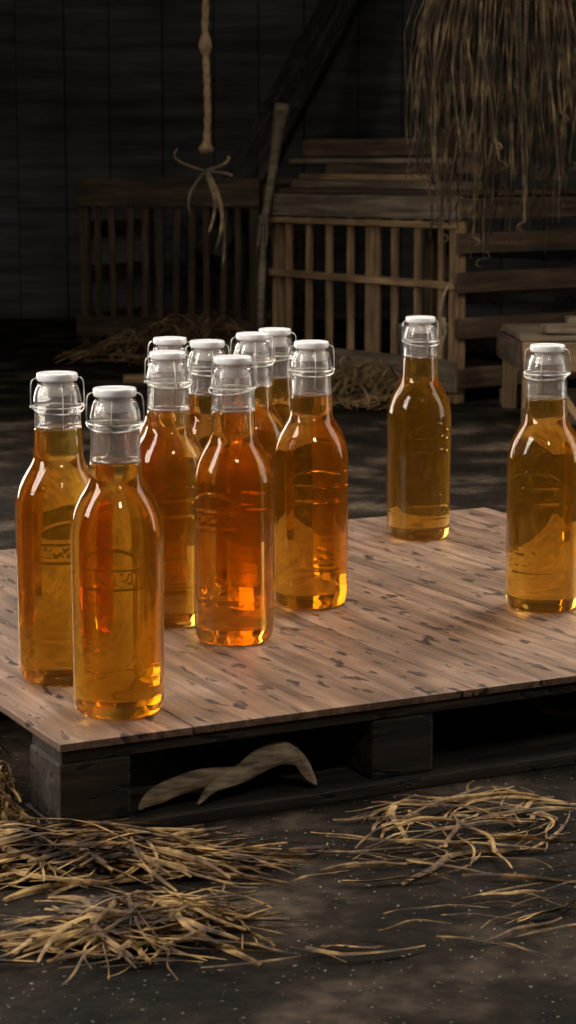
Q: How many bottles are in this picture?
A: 11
